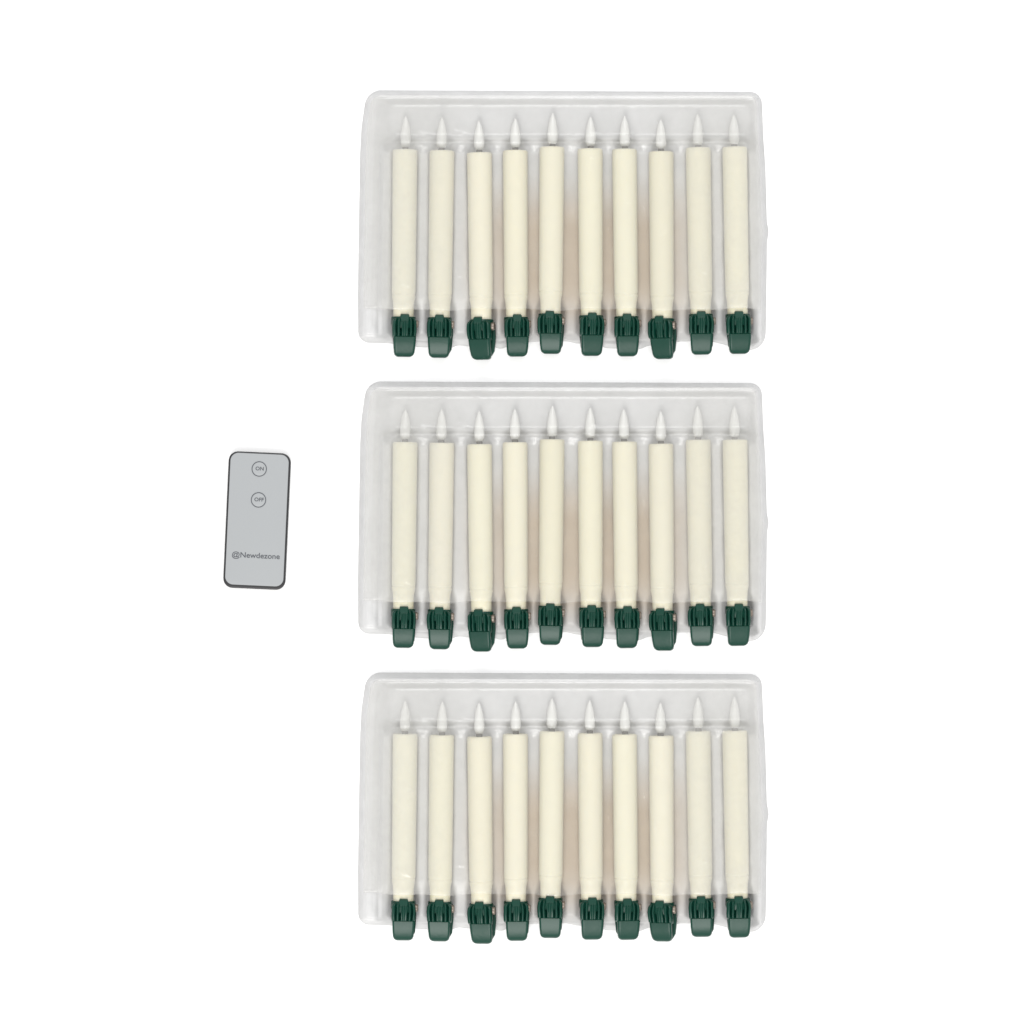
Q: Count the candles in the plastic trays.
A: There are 30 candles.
